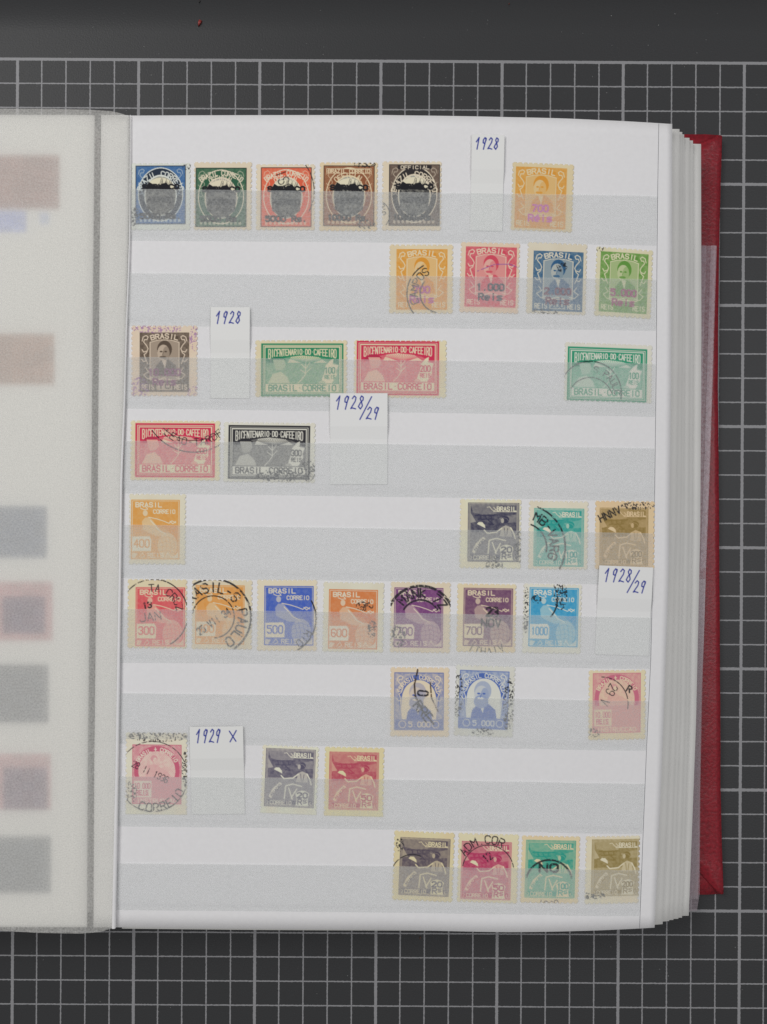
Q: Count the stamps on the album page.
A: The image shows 37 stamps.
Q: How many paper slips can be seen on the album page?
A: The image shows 5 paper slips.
